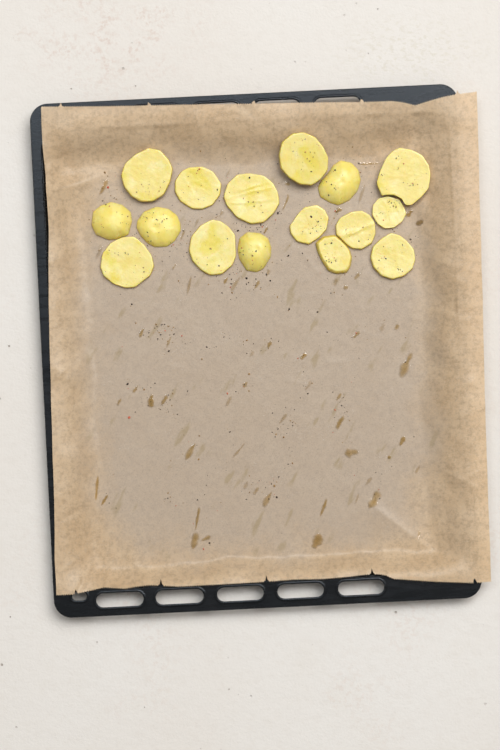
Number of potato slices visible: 16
